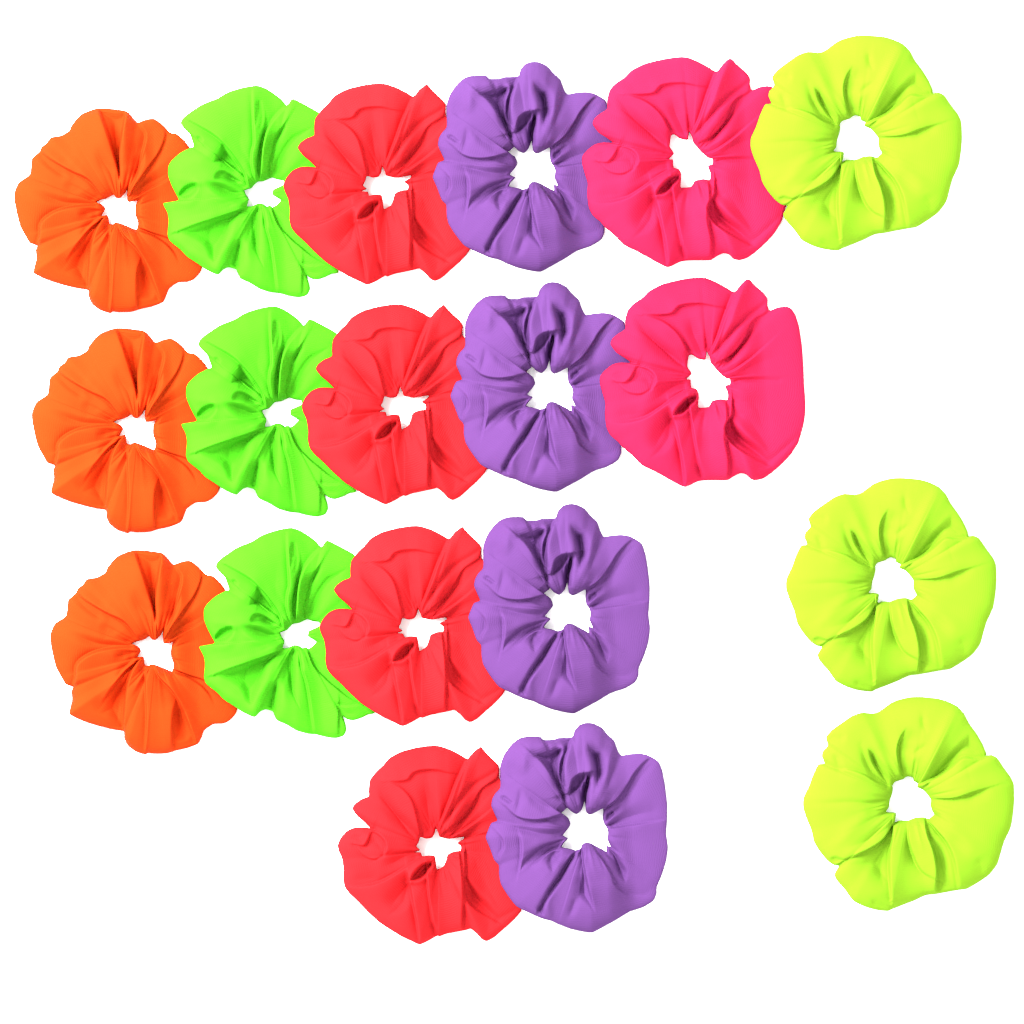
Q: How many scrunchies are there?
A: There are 19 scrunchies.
